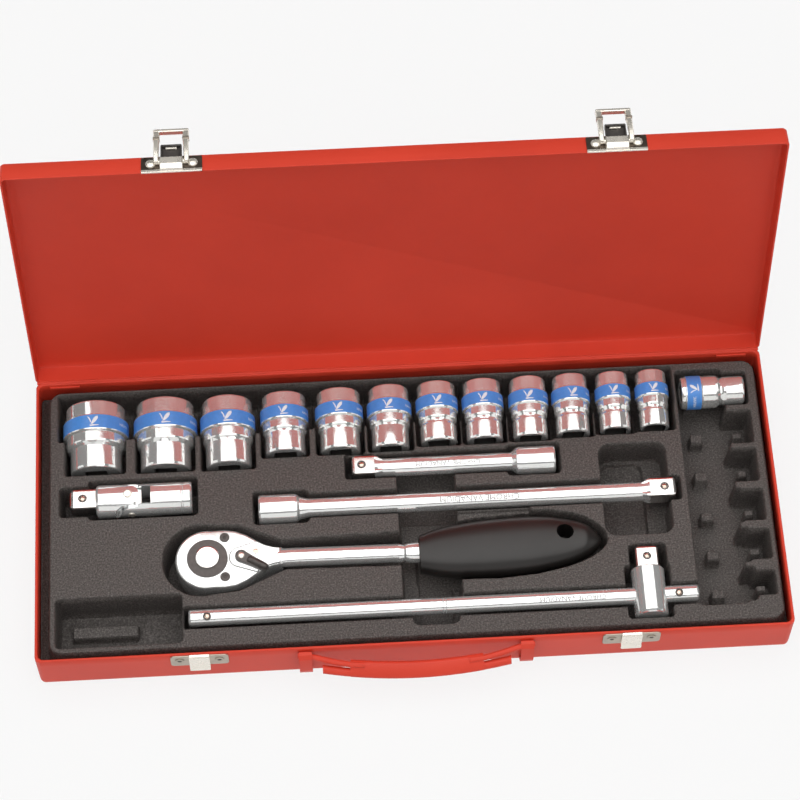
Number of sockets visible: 13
